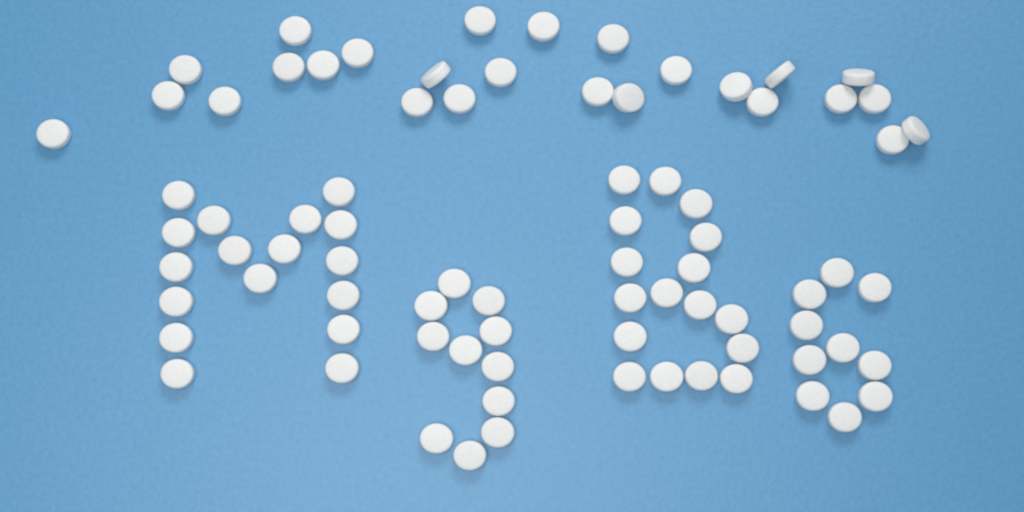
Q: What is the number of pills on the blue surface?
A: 81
